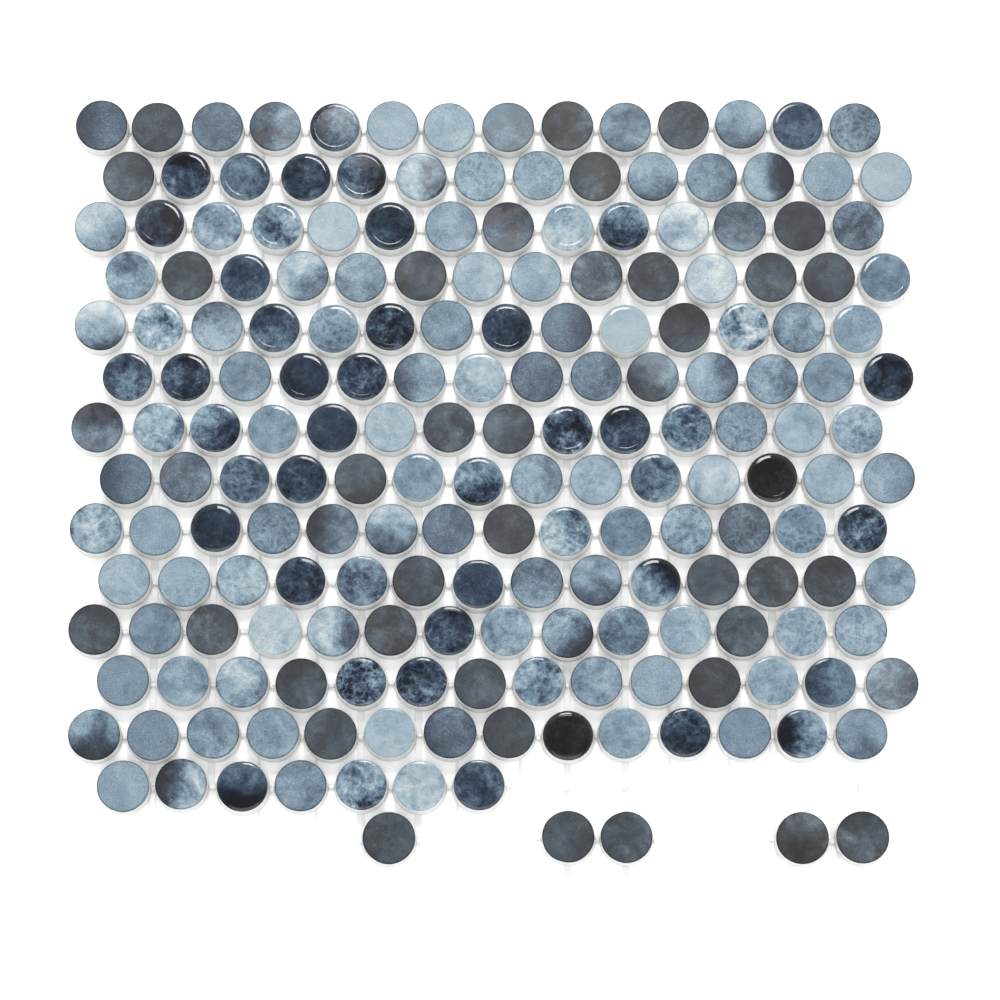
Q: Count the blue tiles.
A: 158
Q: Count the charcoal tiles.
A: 36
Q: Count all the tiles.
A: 194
